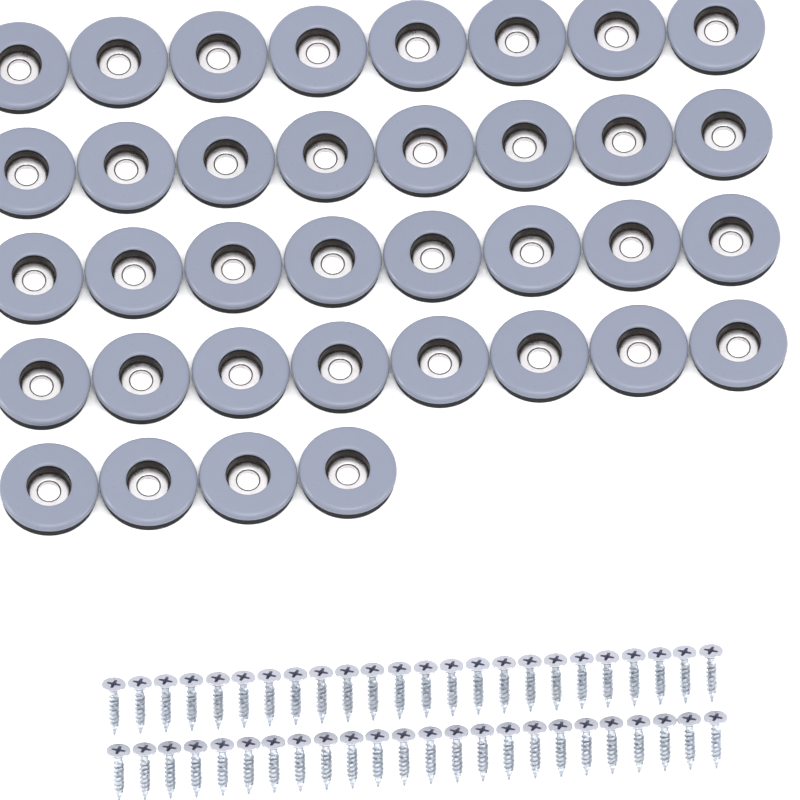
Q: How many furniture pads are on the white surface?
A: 36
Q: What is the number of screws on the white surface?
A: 48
